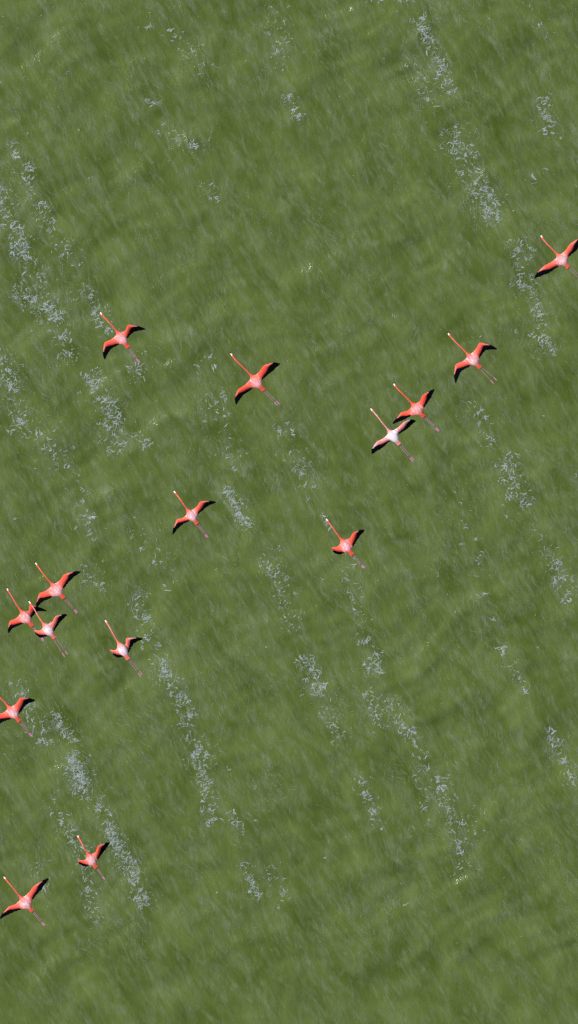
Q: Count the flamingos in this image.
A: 15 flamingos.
